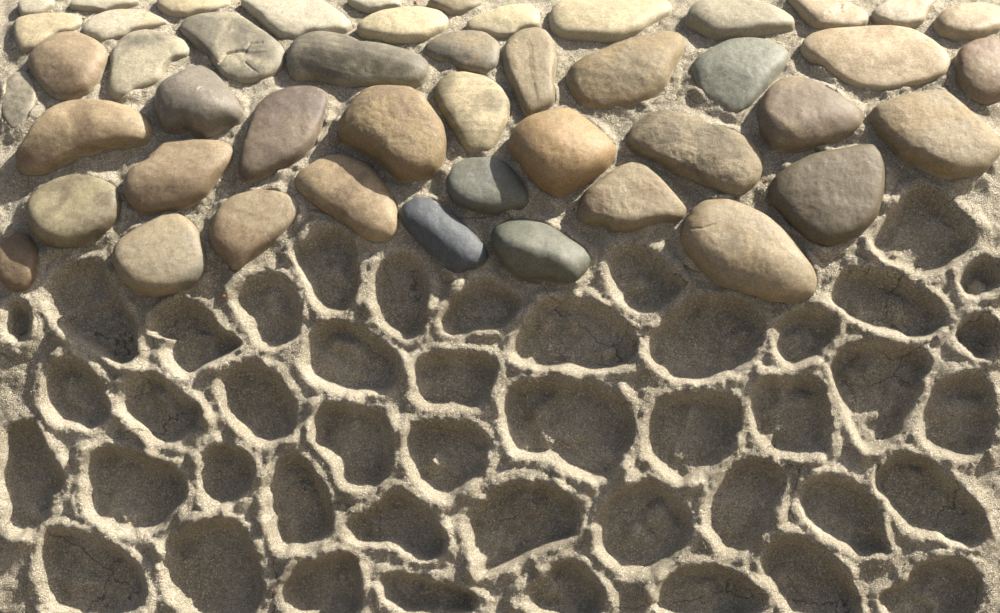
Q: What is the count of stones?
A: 47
